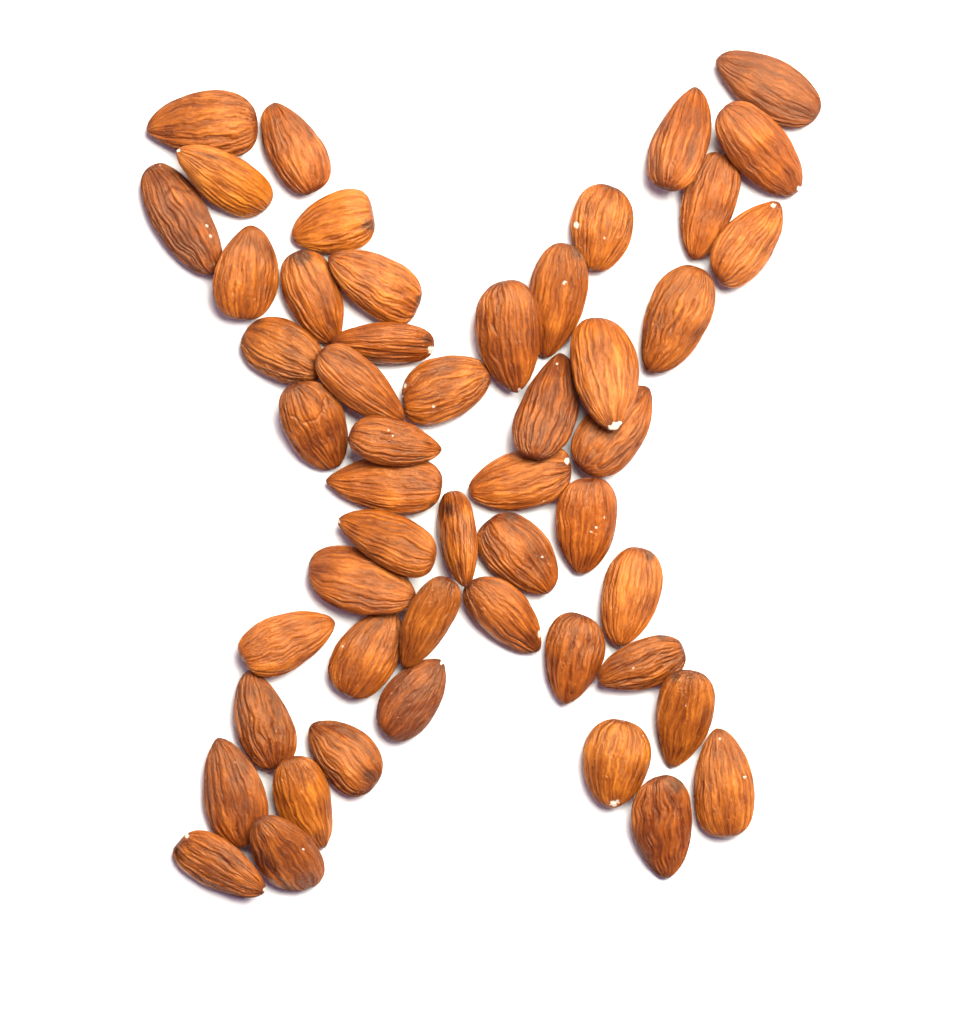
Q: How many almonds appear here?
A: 51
